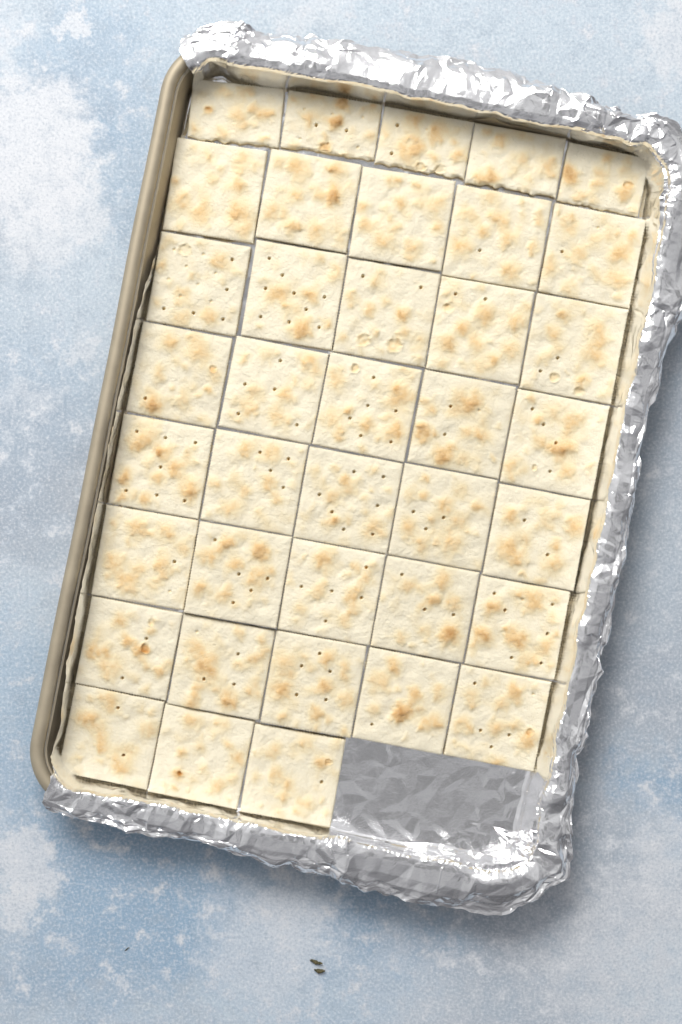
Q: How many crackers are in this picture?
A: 38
